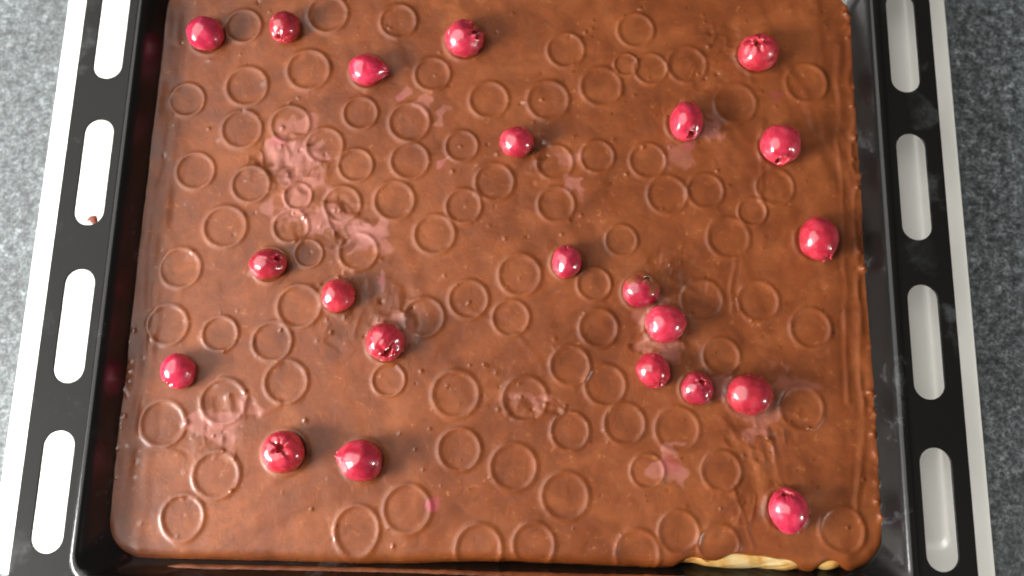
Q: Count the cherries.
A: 22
